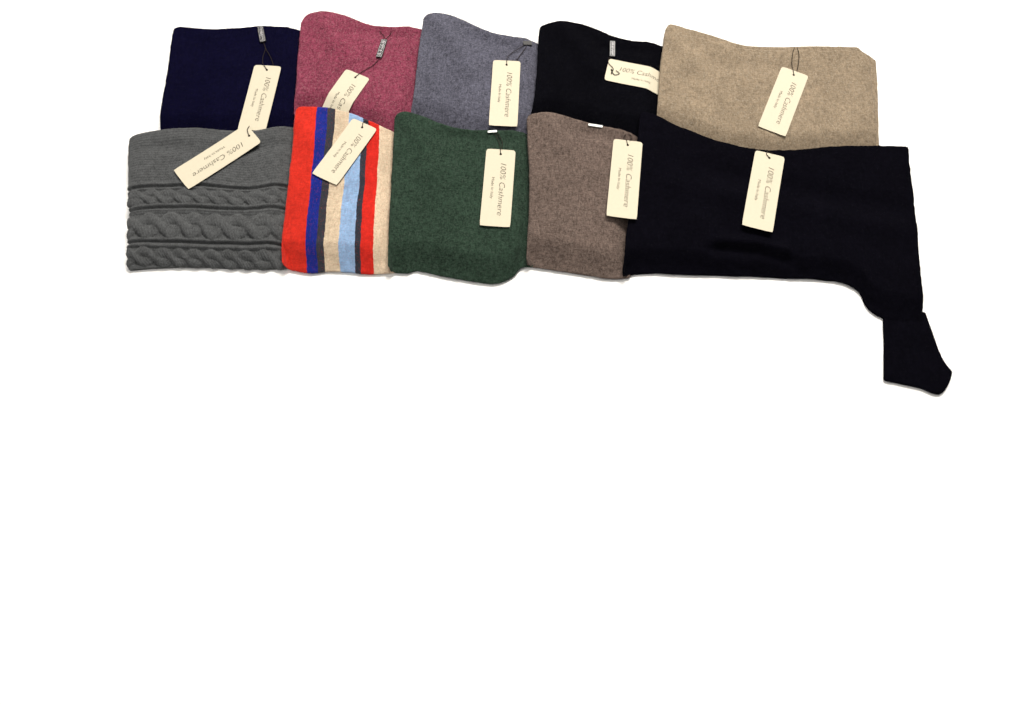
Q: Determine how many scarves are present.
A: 10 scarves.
